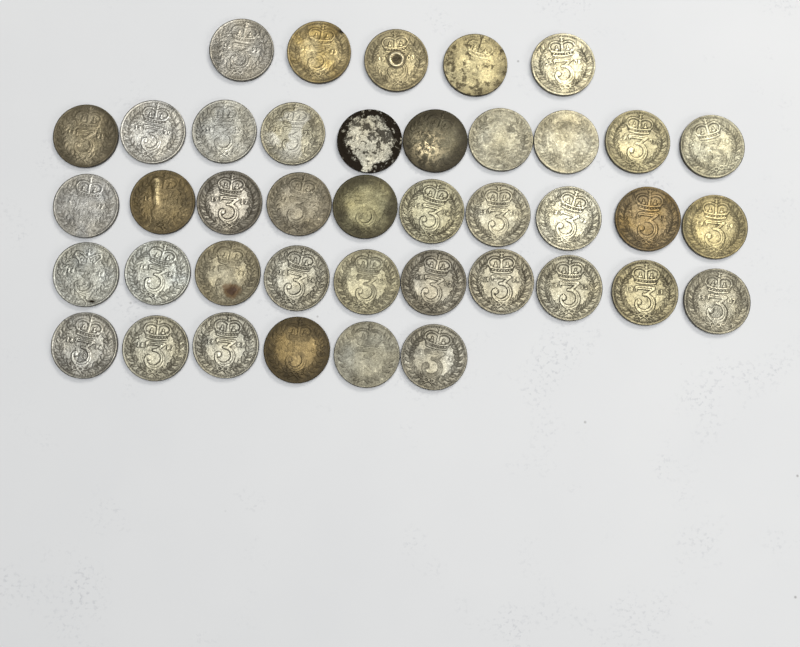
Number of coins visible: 41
